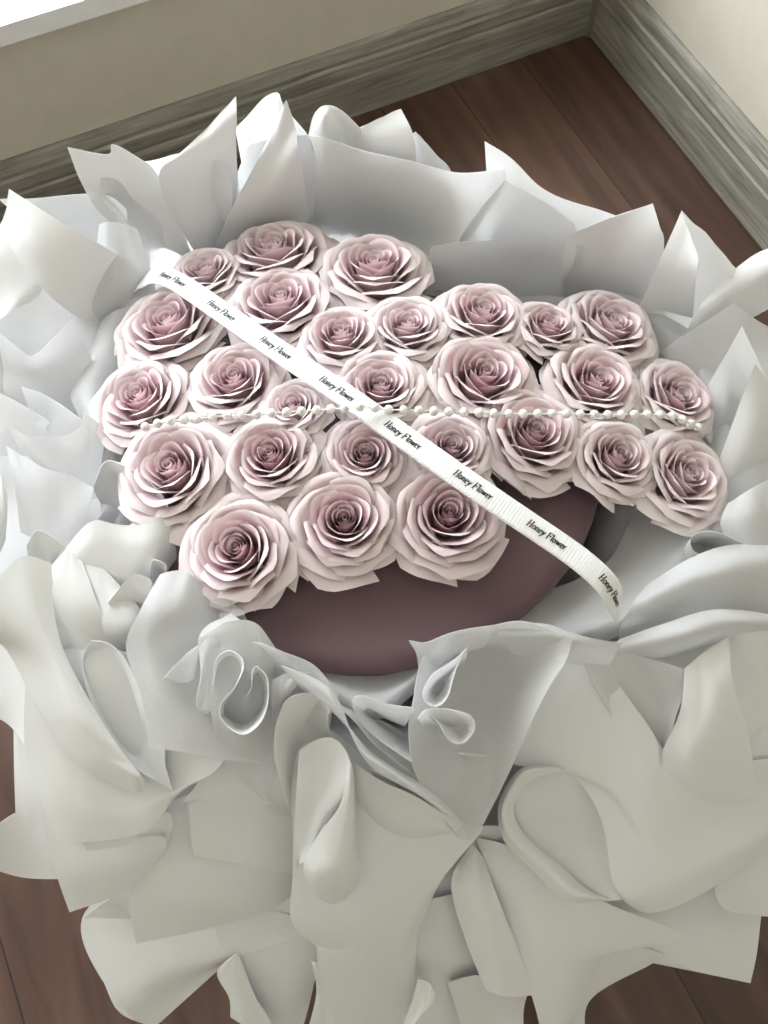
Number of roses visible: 27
